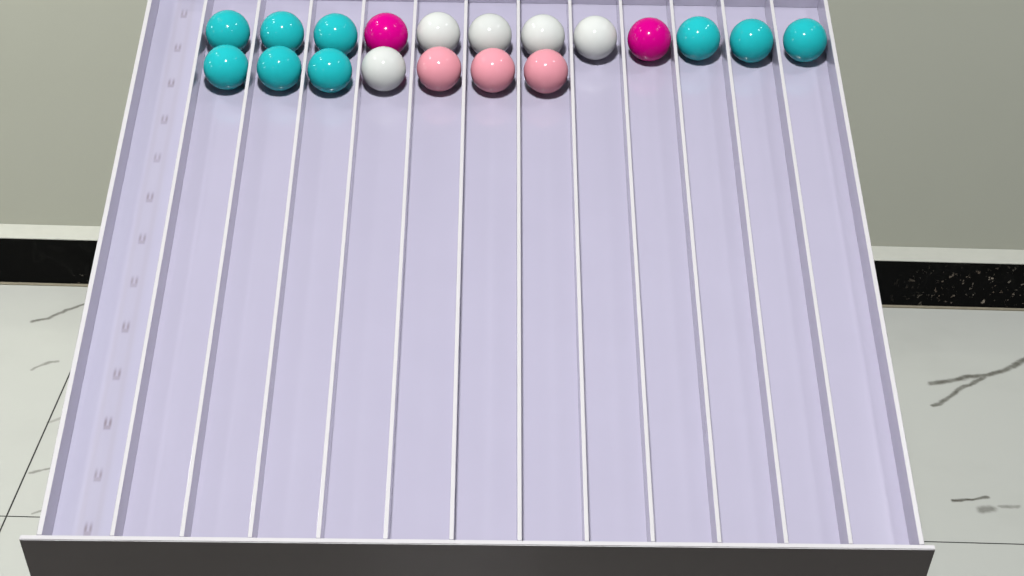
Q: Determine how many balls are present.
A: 19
